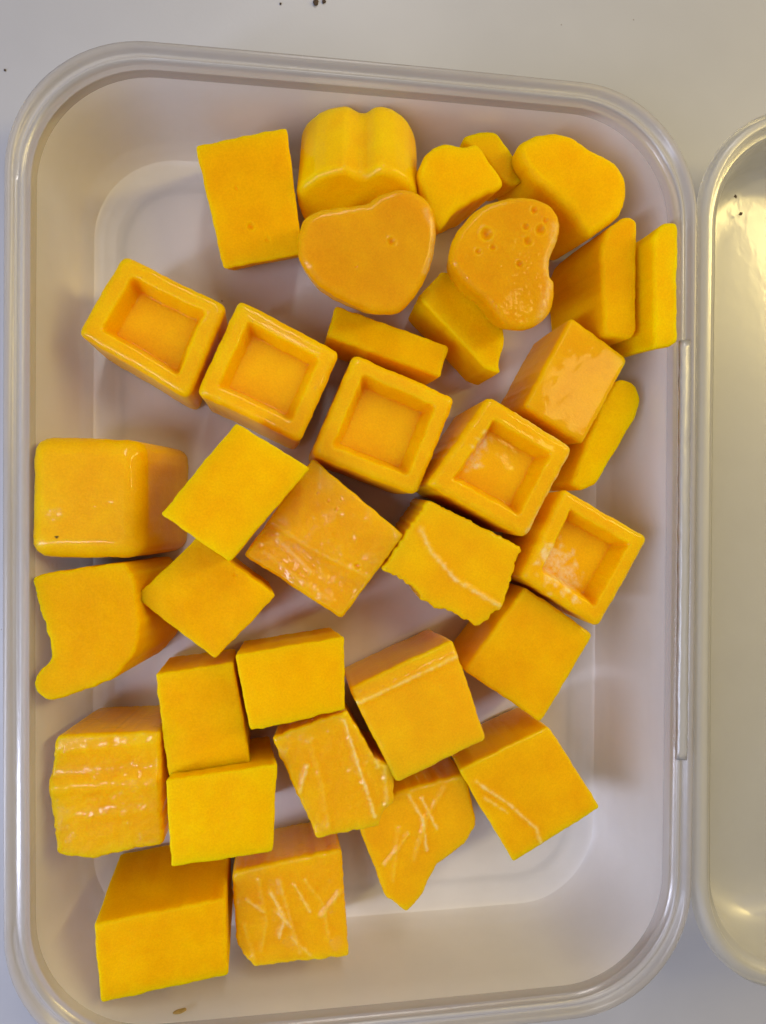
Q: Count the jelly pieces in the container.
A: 35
